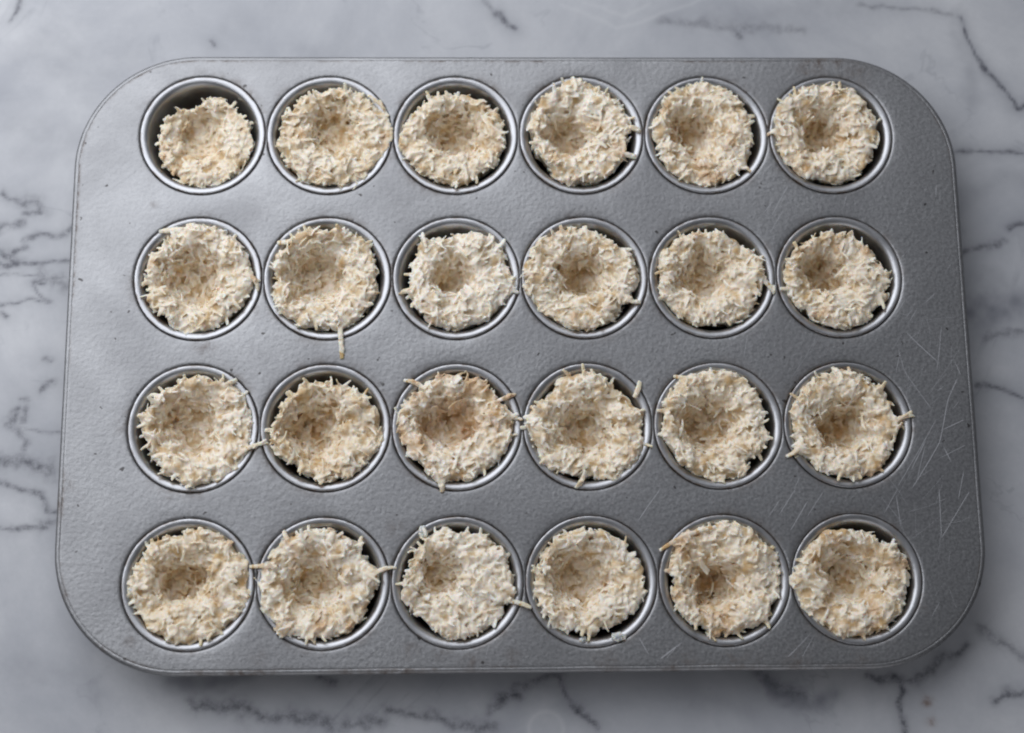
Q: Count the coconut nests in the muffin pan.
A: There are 24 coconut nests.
